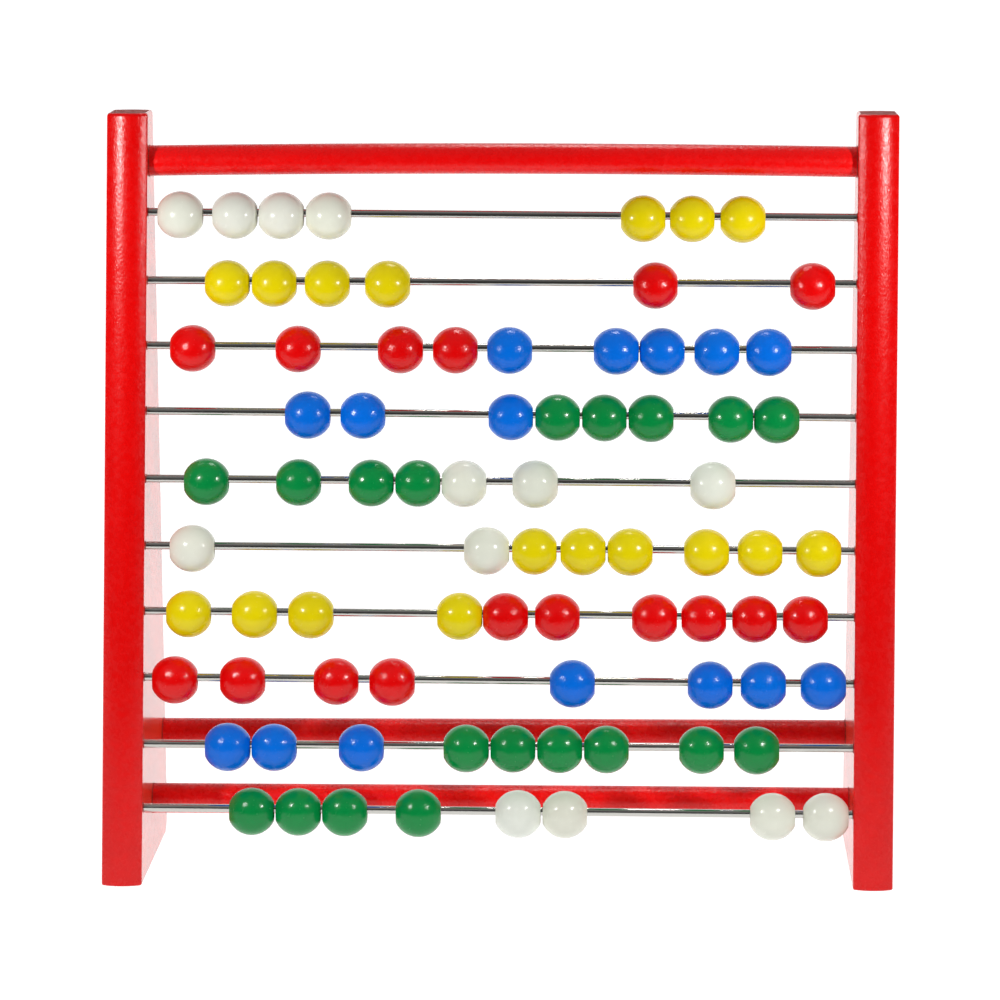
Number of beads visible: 80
